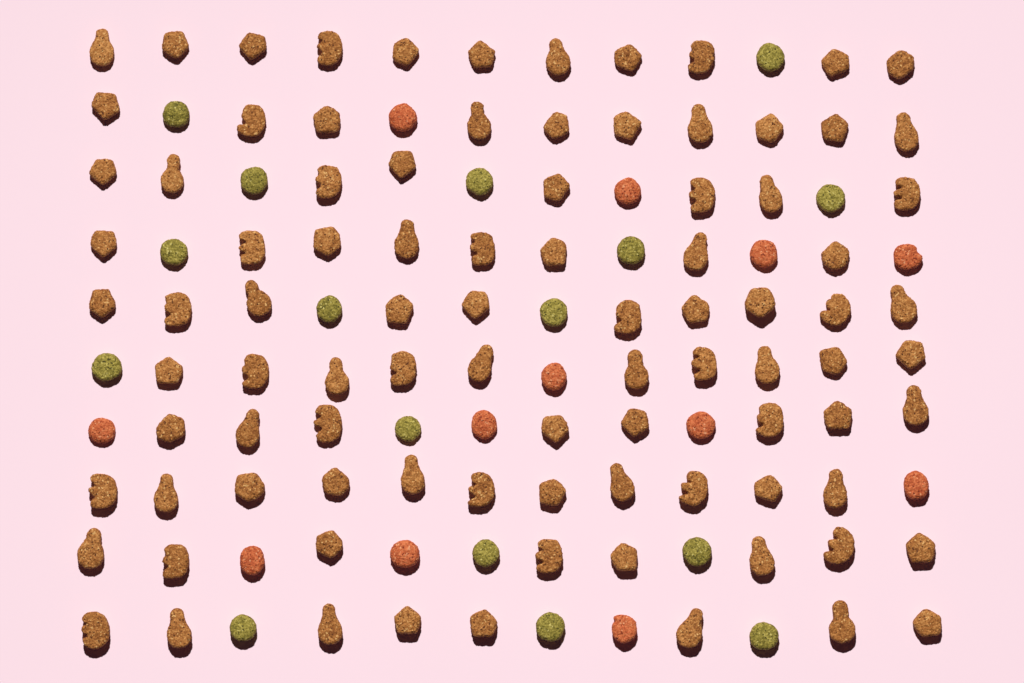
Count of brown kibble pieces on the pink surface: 92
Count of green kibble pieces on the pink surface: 16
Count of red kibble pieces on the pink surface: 12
